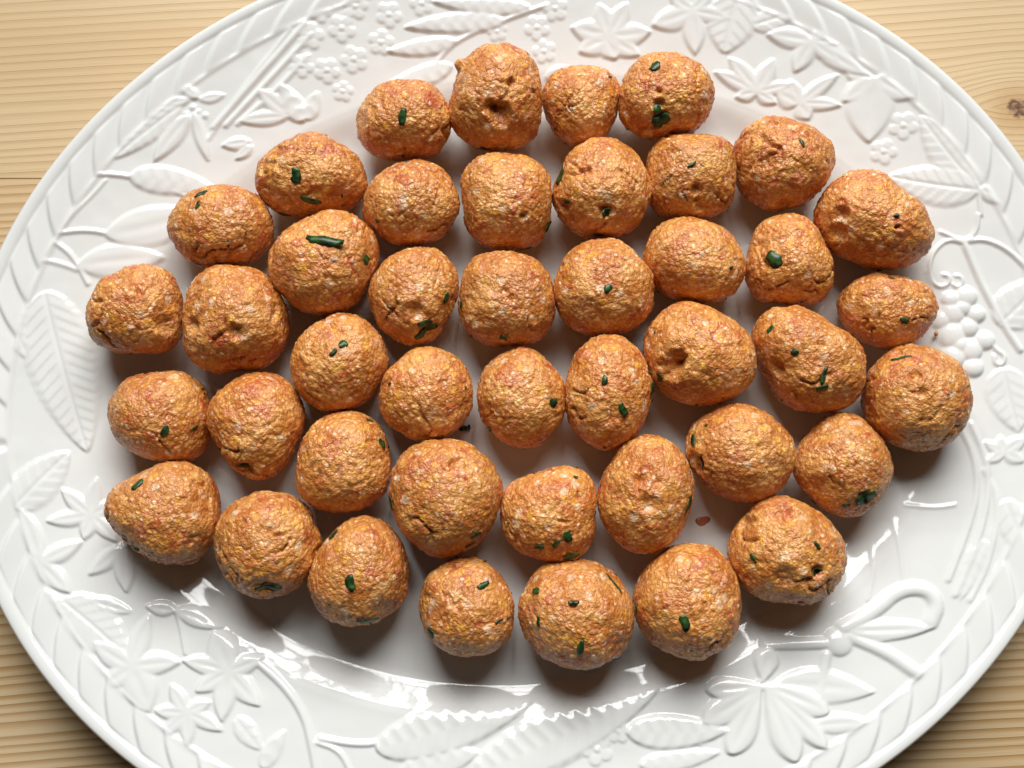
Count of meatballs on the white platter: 43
